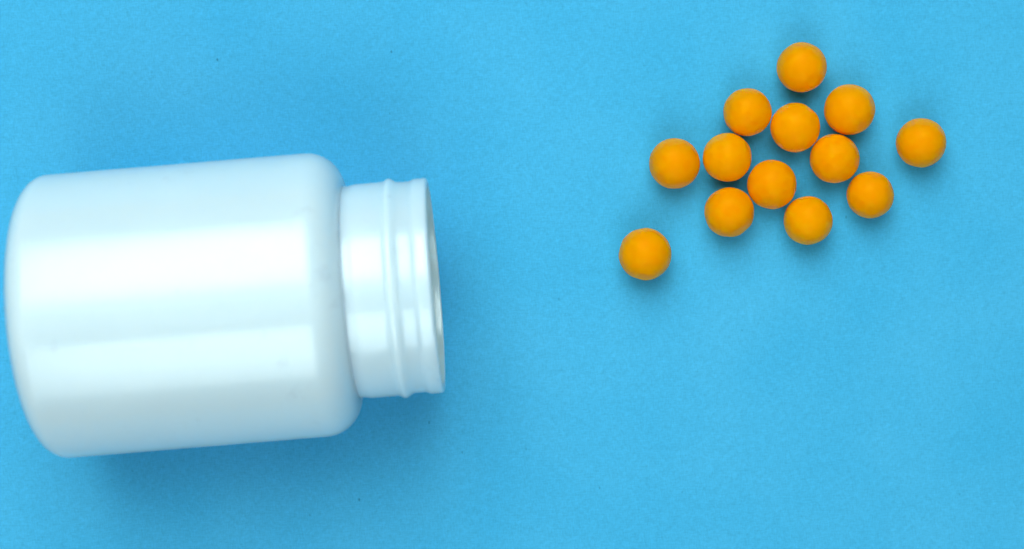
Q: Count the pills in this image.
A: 13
